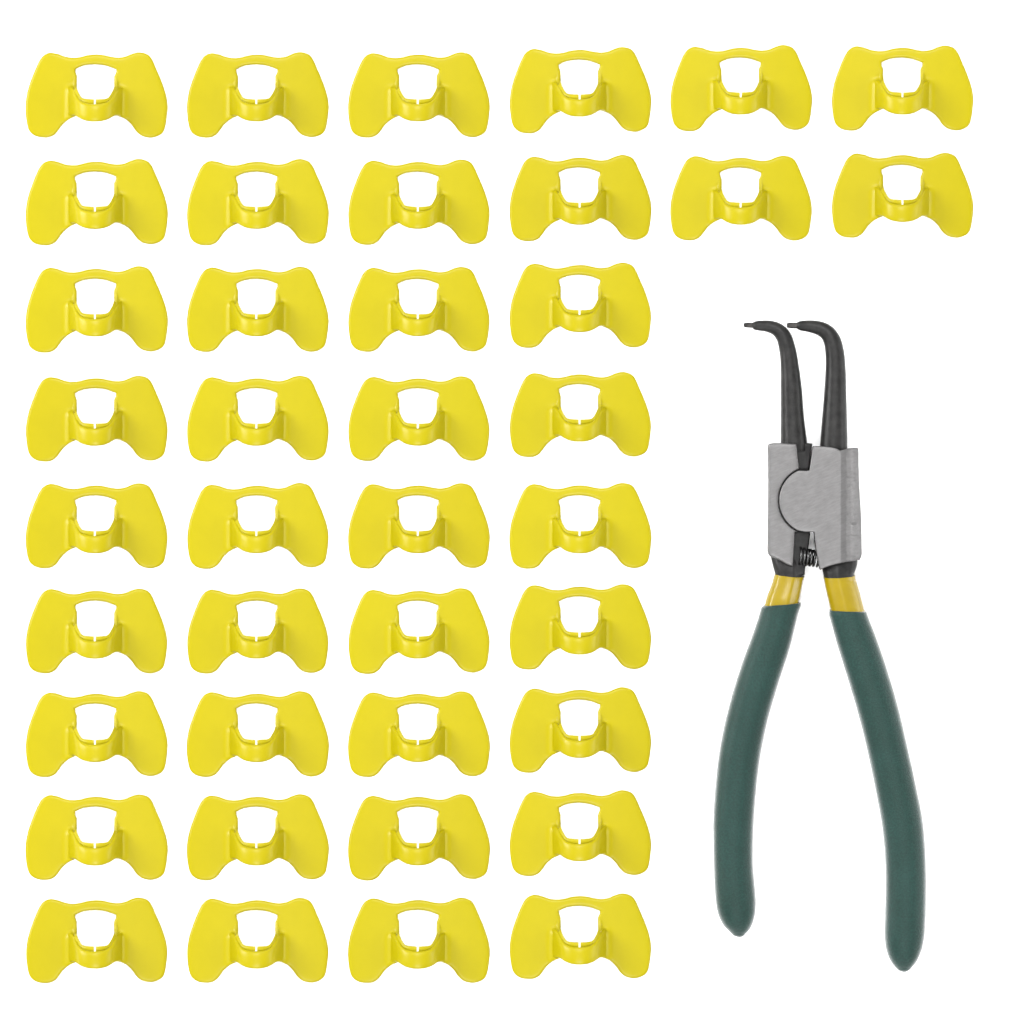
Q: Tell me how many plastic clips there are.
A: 40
